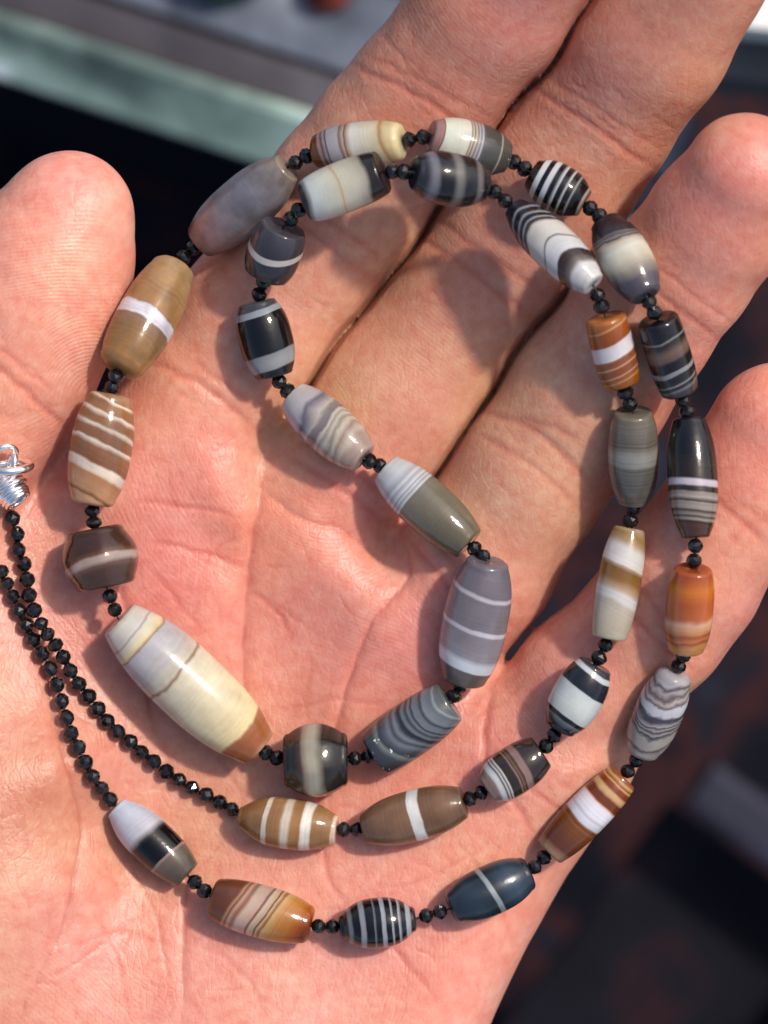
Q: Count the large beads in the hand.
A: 35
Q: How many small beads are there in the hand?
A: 111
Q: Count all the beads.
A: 146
